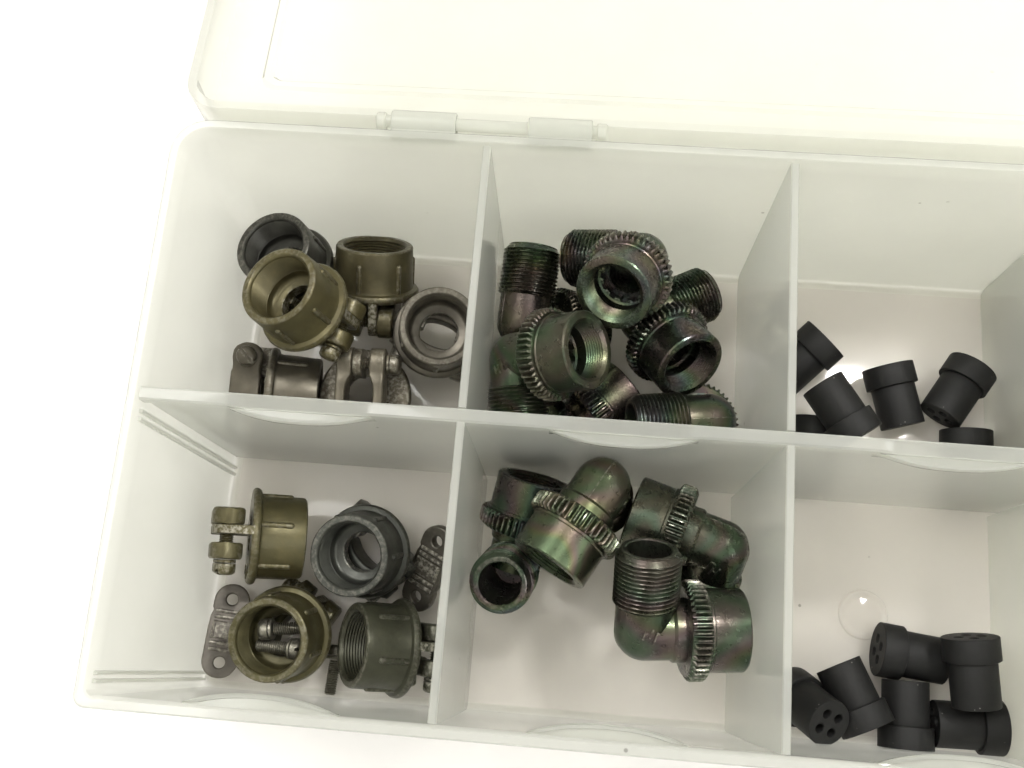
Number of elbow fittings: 10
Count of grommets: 12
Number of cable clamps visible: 10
